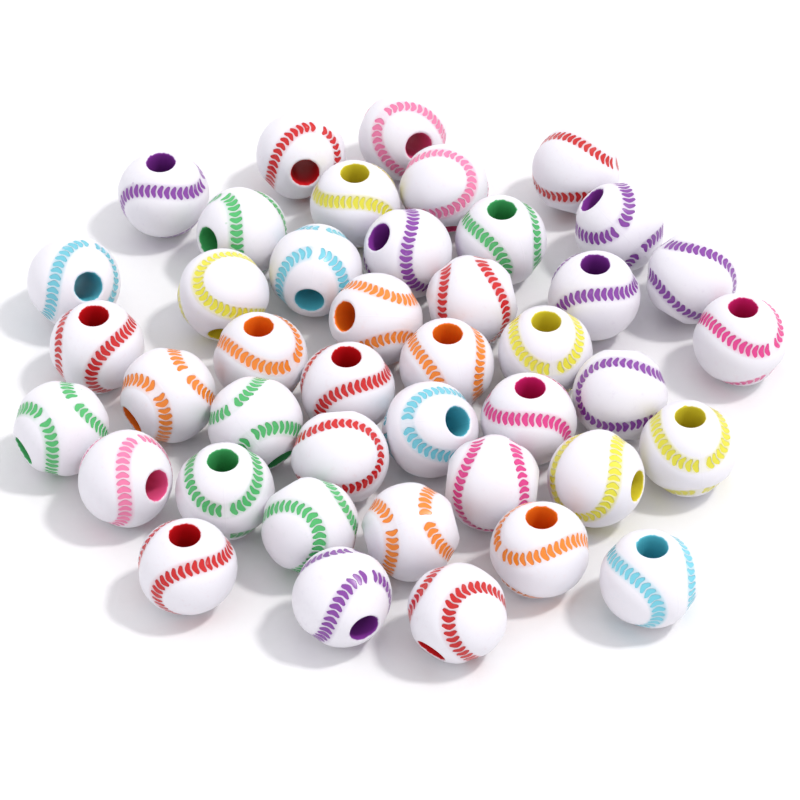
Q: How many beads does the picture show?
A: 42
